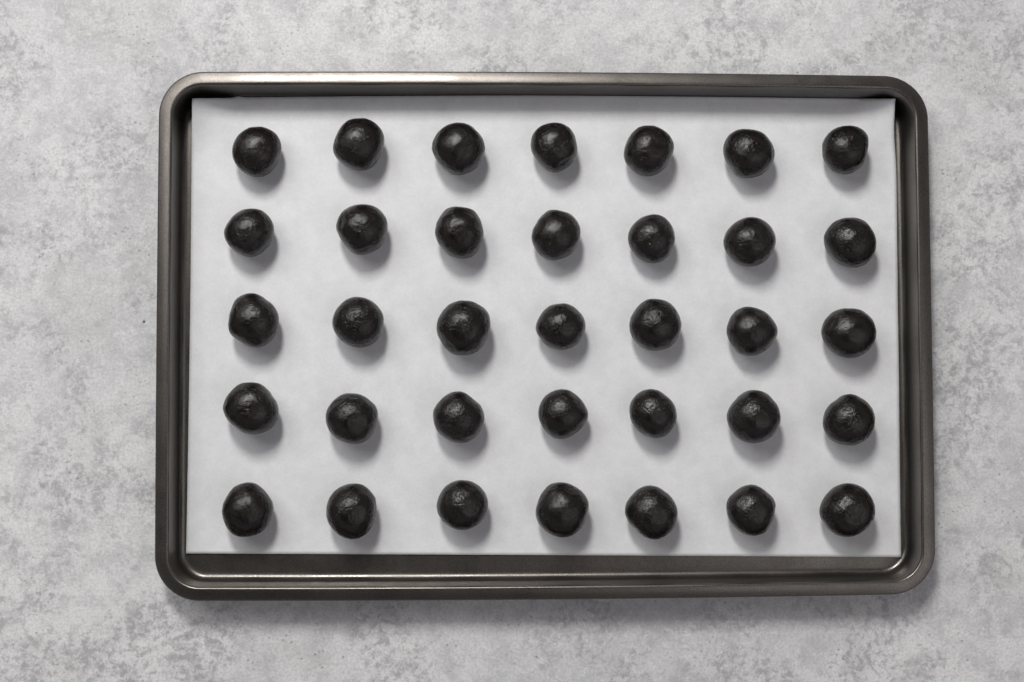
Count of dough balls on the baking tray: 35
